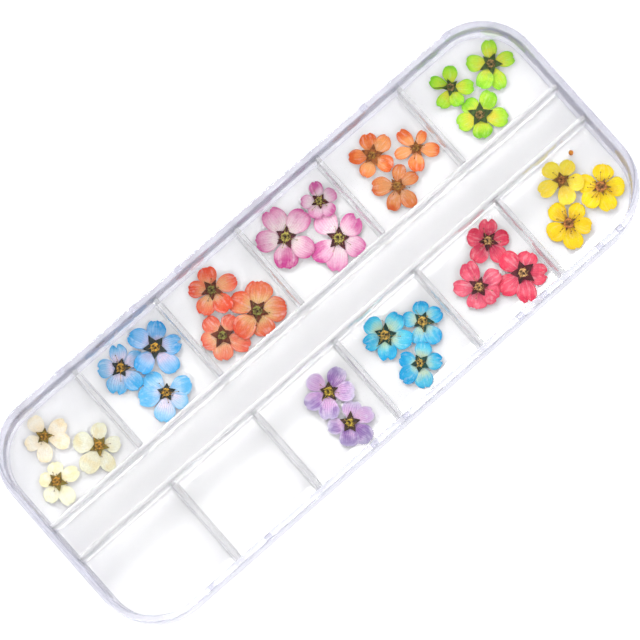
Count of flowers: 29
